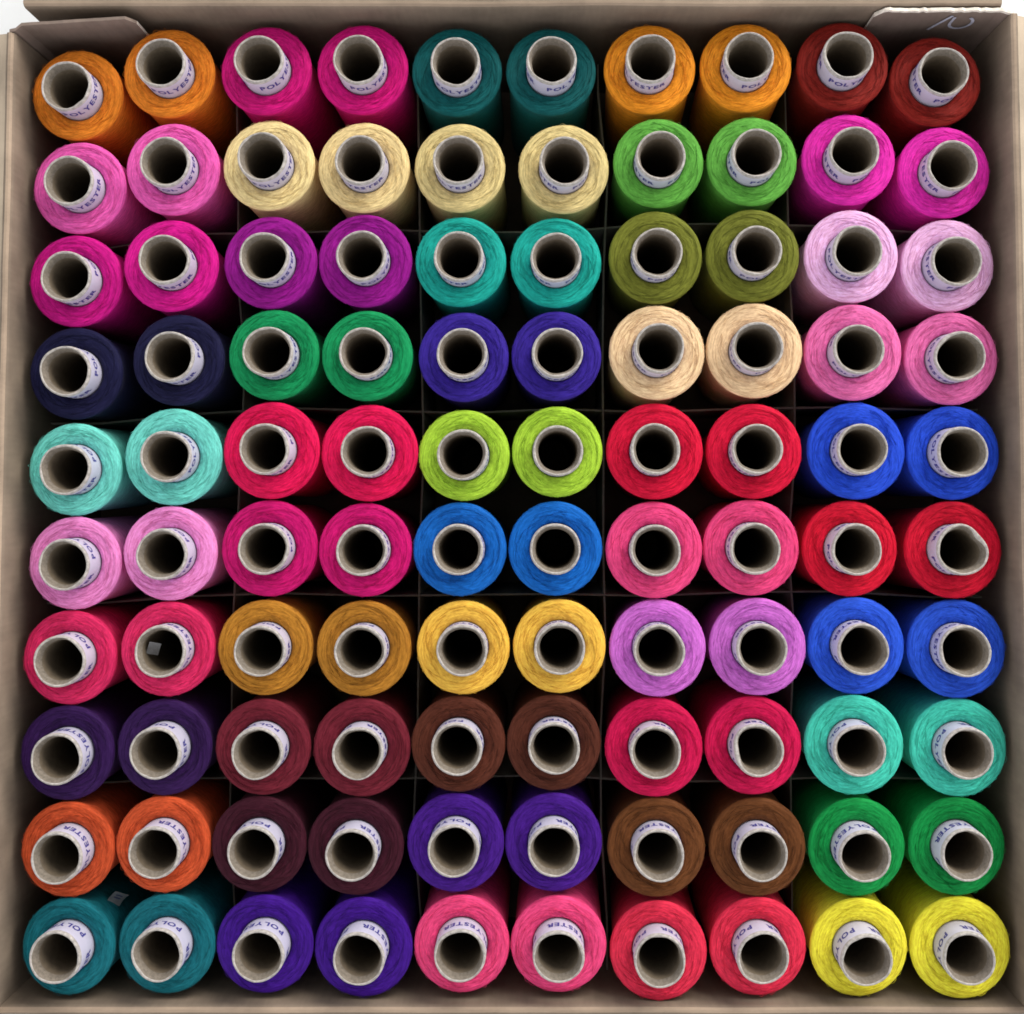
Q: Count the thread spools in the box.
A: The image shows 100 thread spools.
